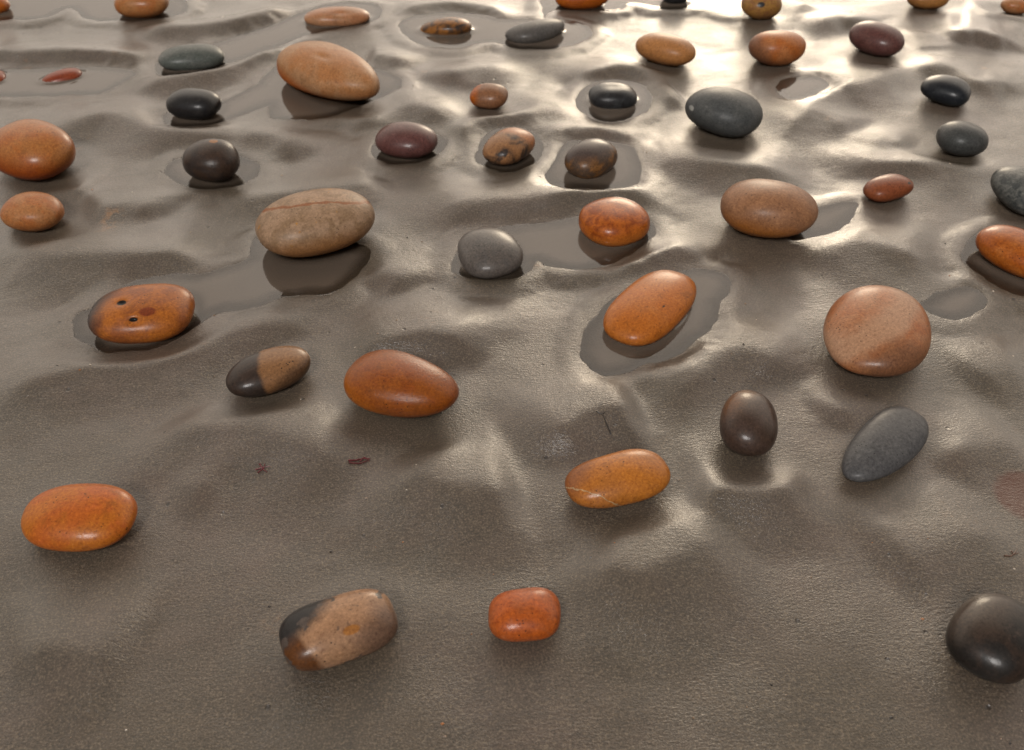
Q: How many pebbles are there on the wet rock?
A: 48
